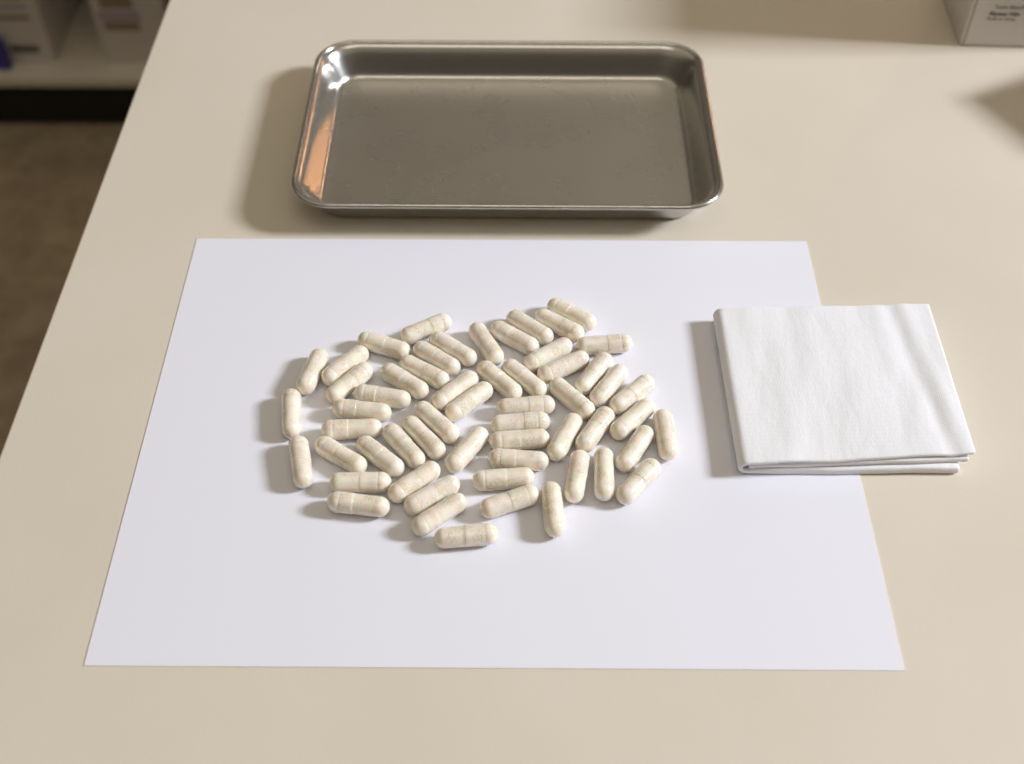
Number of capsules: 57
